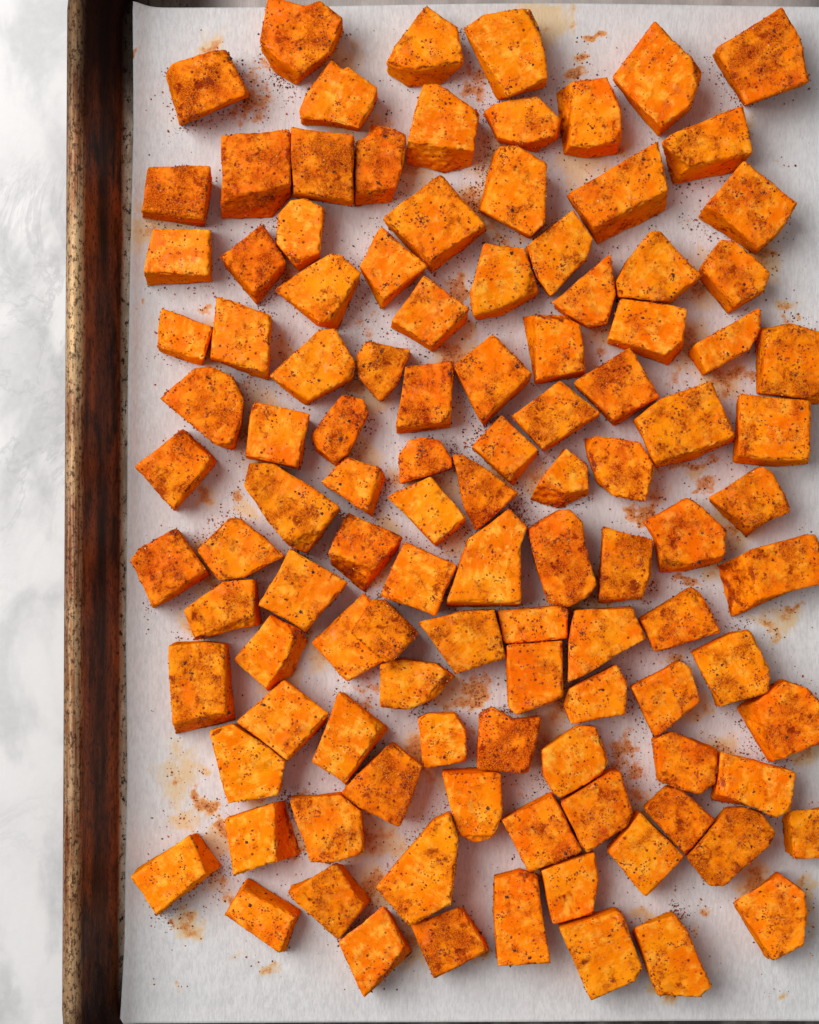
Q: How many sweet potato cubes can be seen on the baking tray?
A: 111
